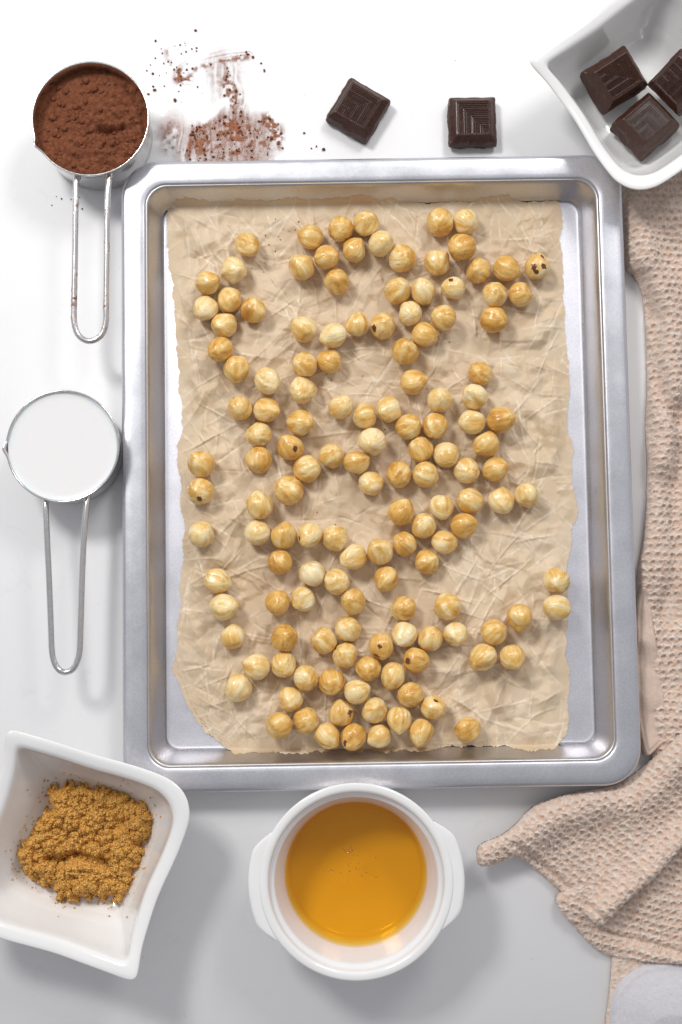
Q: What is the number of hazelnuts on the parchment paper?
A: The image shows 141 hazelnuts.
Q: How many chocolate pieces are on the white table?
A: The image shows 5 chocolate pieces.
